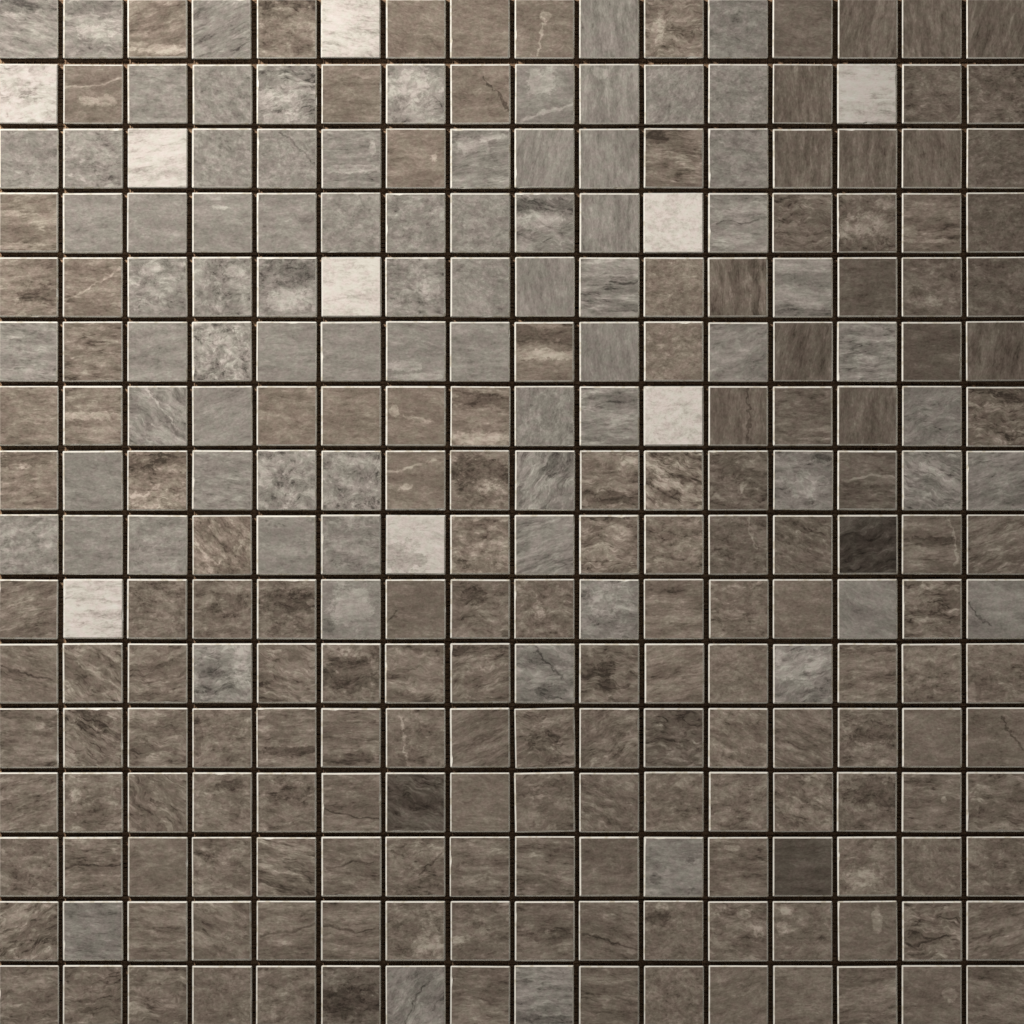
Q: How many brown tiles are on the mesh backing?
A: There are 167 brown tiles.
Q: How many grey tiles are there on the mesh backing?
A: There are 80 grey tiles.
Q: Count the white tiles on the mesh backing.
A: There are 9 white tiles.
